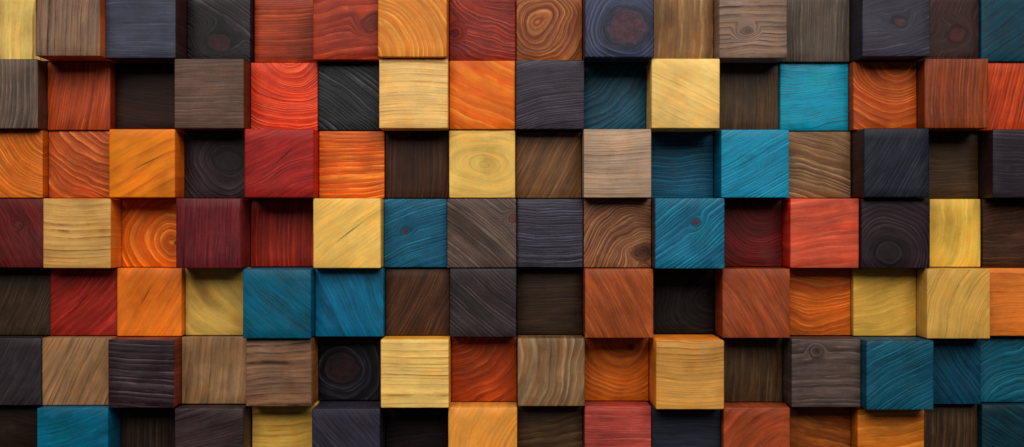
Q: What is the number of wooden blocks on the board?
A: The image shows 112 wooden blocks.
